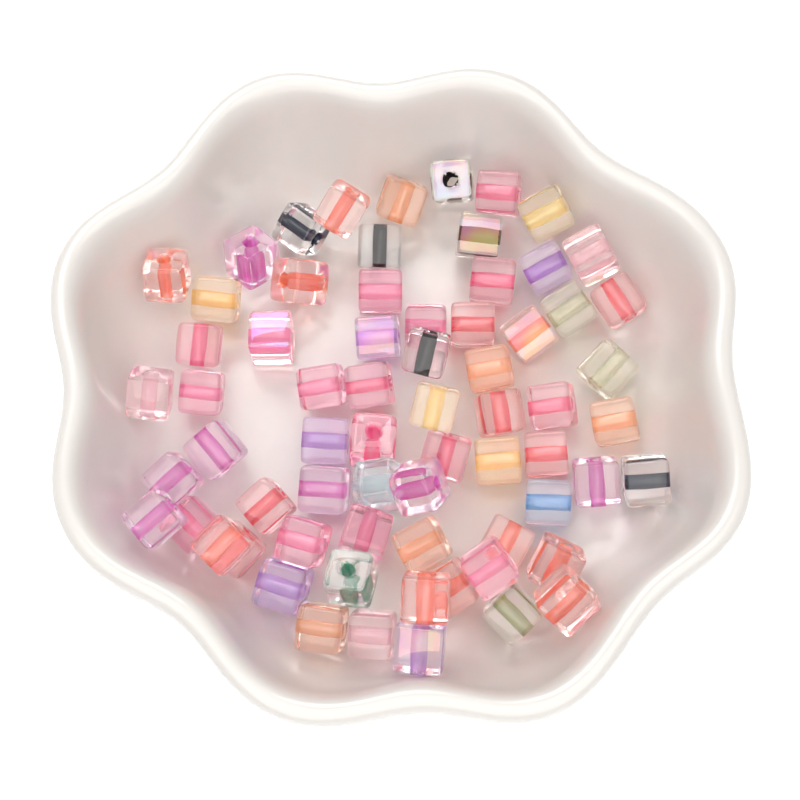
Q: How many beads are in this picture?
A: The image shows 68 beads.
